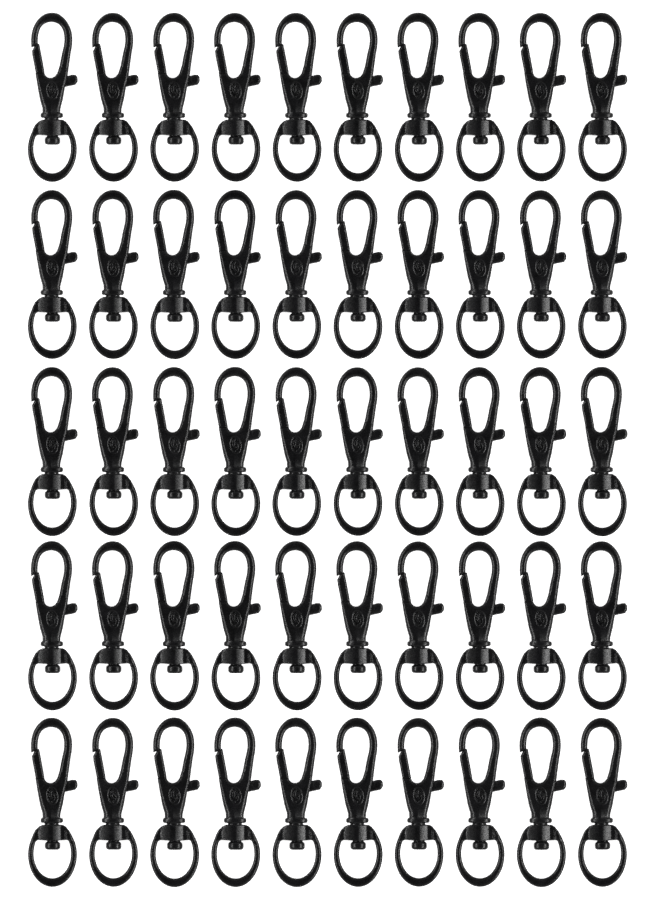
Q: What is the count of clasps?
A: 50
